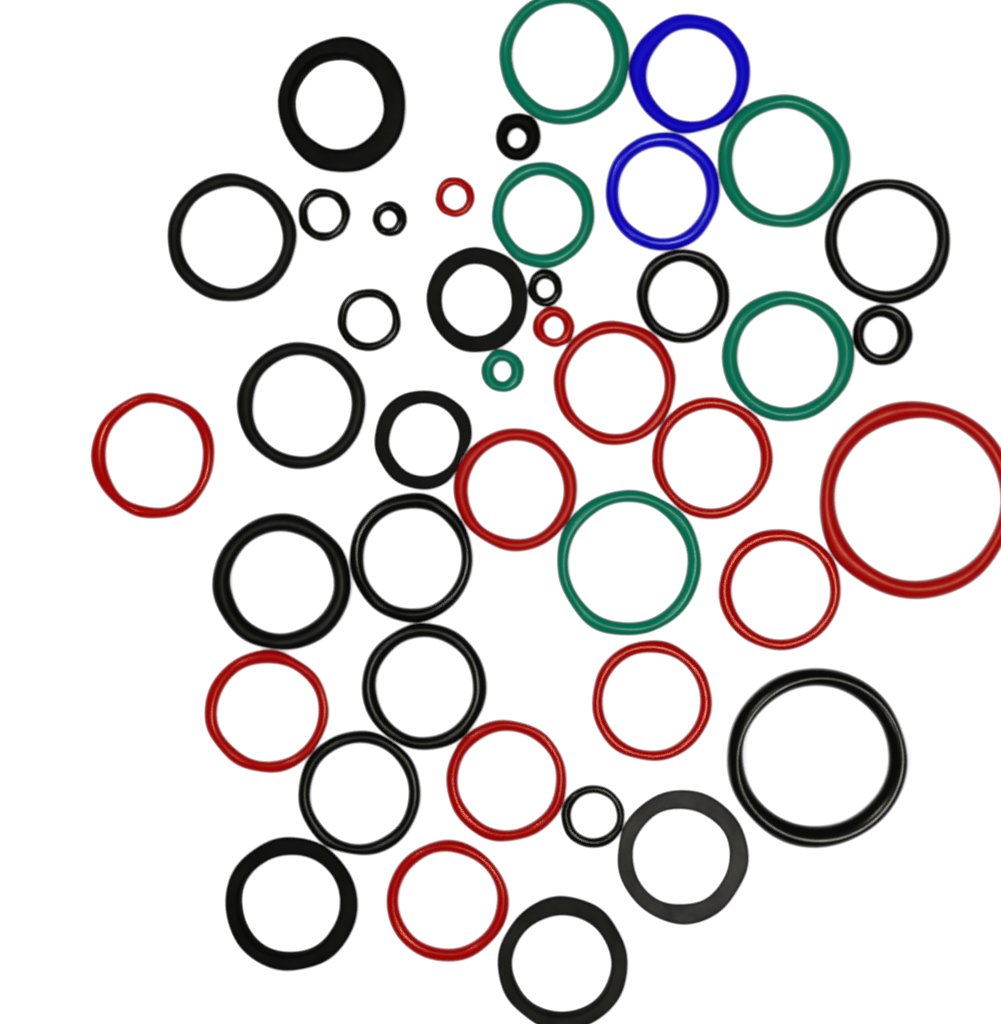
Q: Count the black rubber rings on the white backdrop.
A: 22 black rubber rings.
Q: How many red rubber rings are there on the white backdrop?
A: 12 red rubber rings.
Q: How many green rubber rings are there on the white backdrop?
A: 6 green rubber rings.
